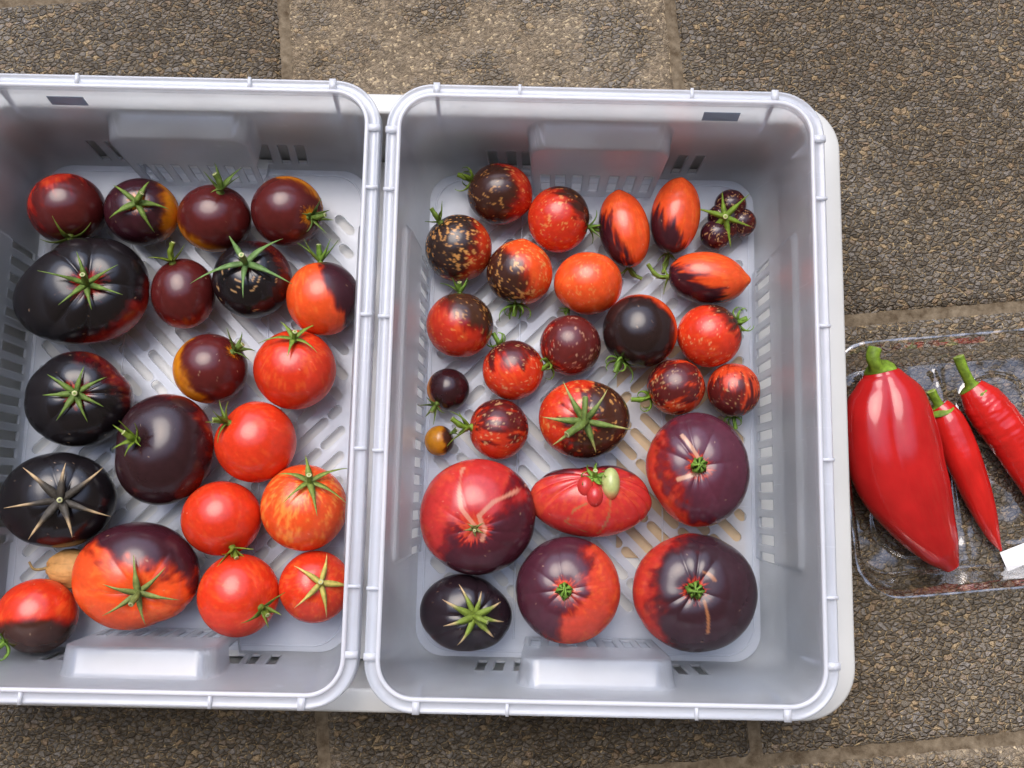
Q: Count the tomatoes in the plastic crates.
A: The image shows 46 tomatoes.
